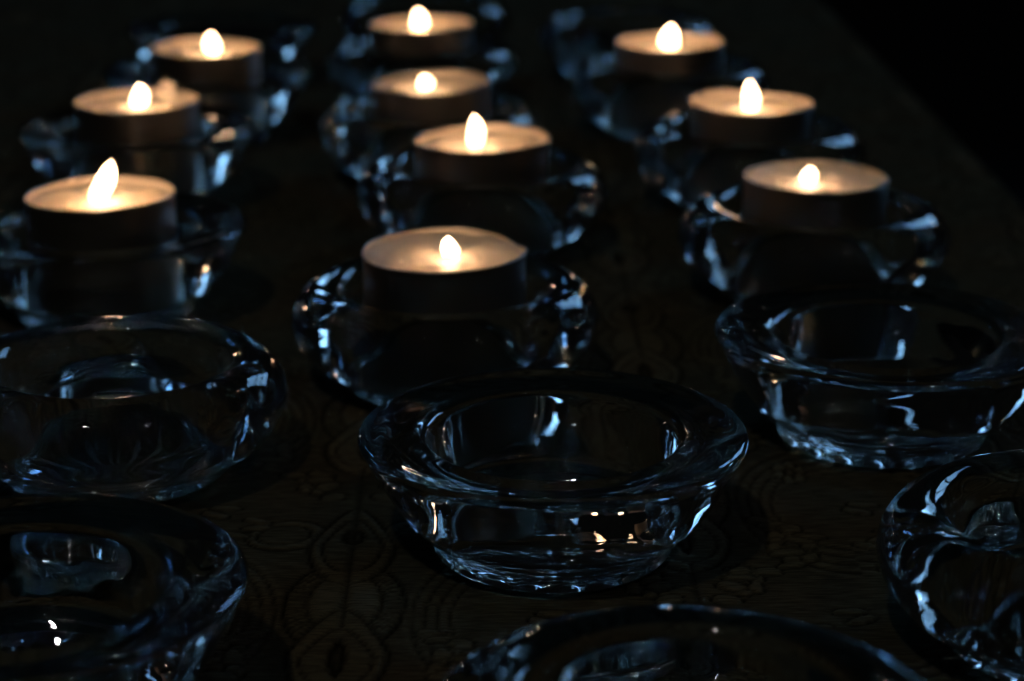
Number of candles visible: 10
